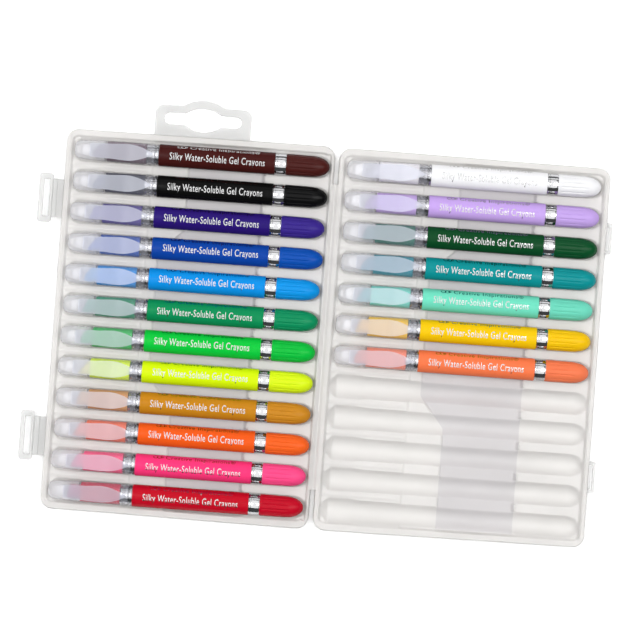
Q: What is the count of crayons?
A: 19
